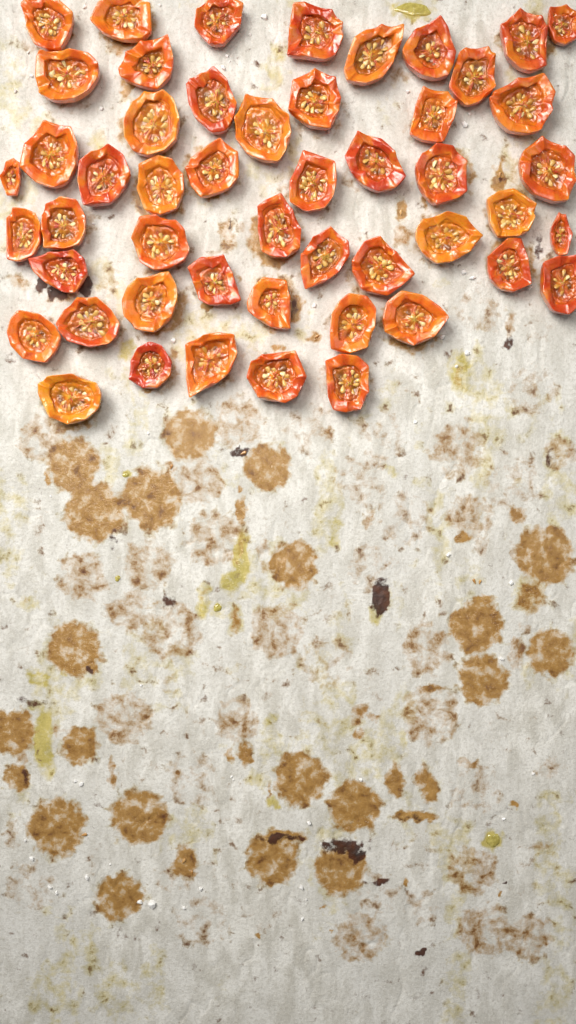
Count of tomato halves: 50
